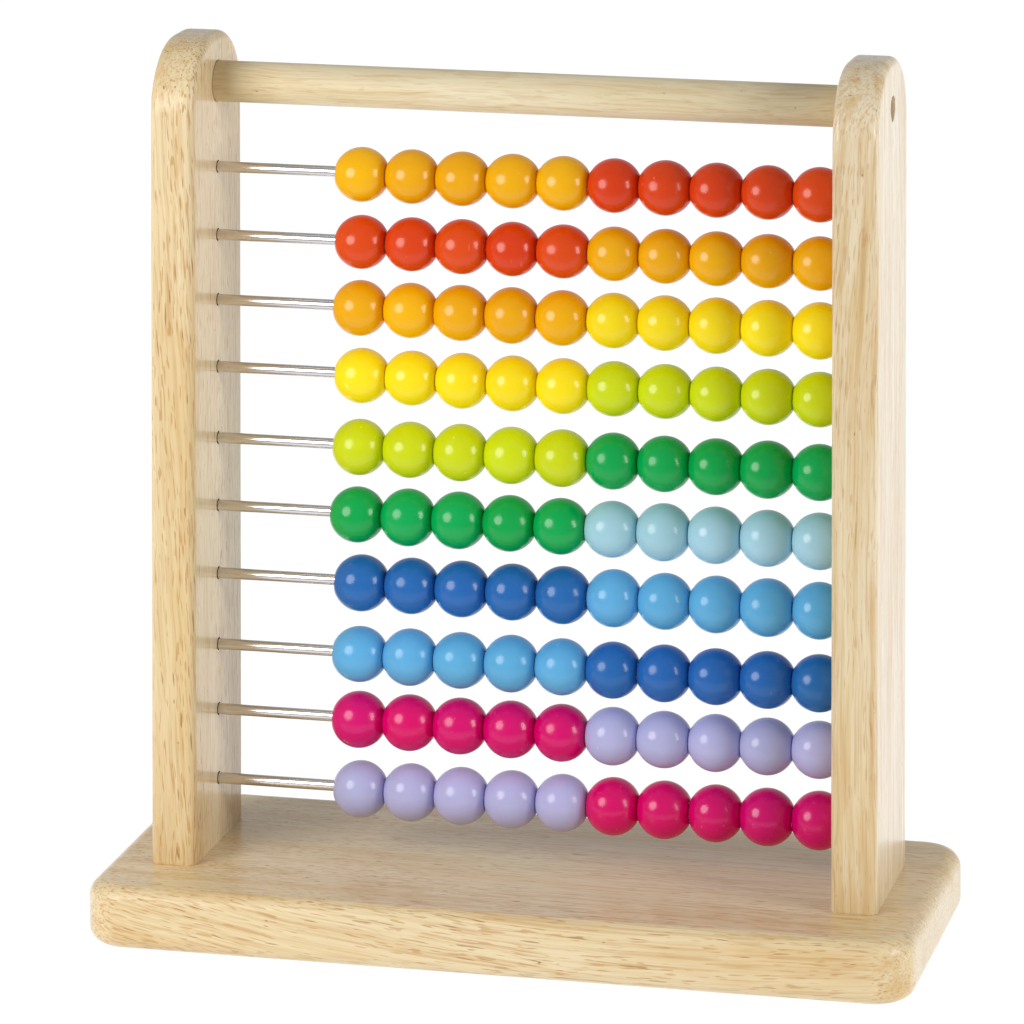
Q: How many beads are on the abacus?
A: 100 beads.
